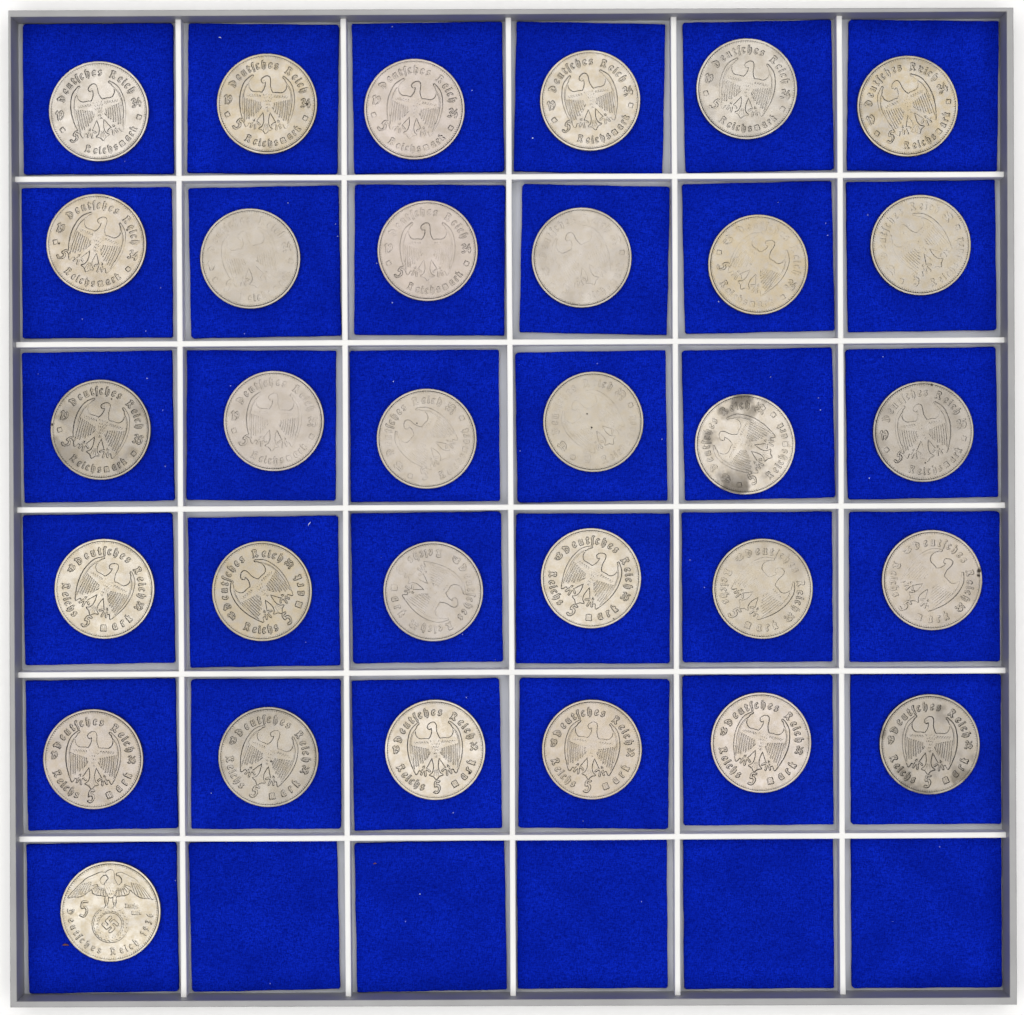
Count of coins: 31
